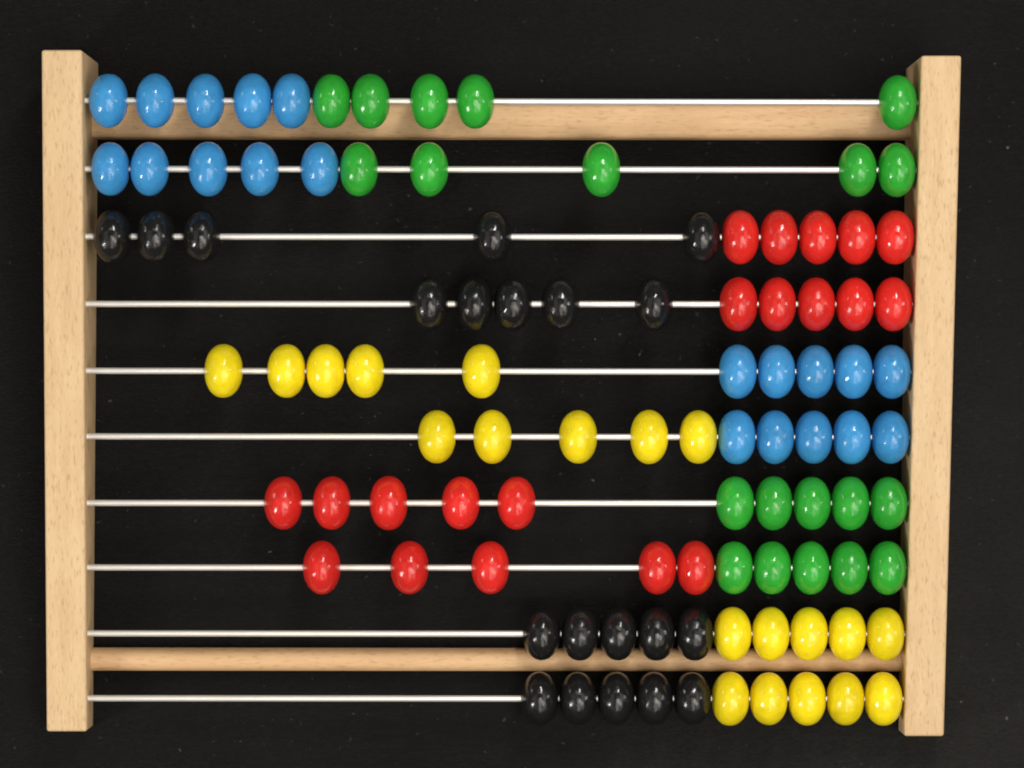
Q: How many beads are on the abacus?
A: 100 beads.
